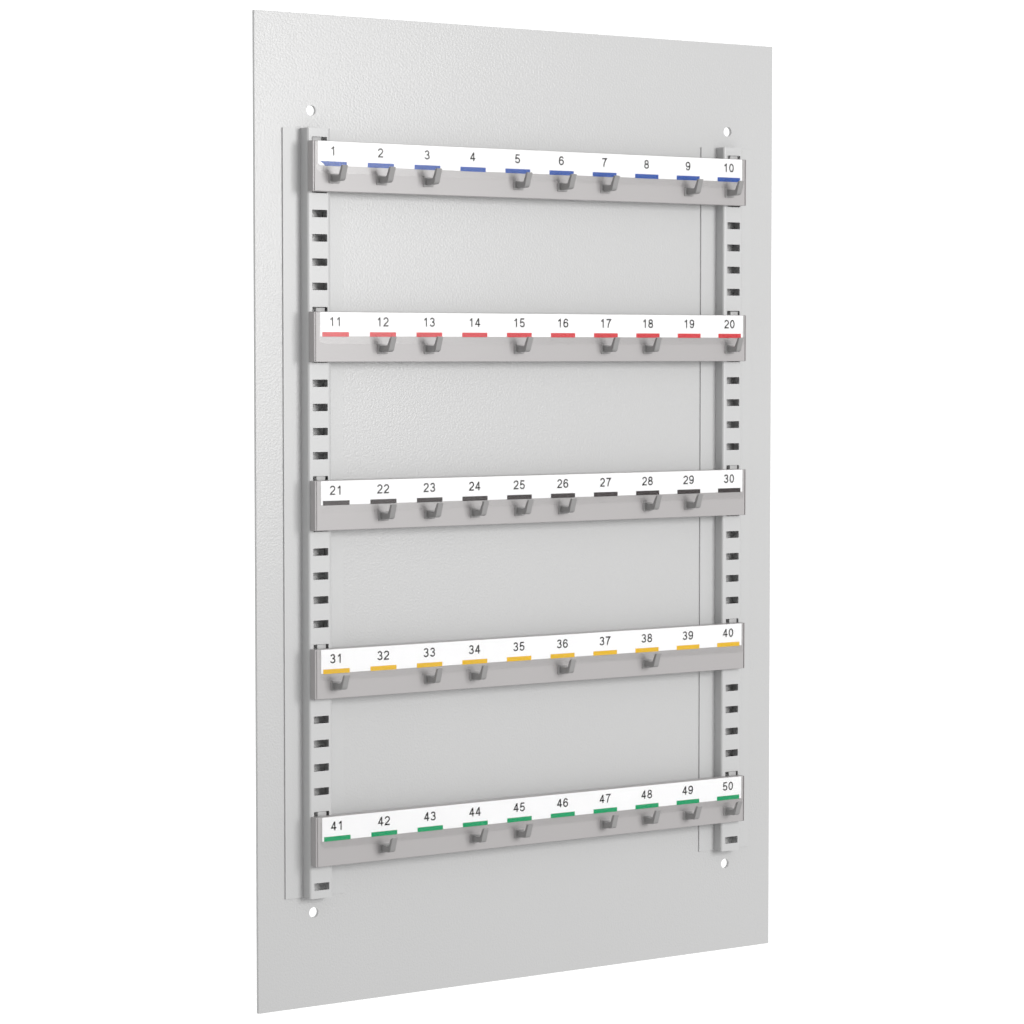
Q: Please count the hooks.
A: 33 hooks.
